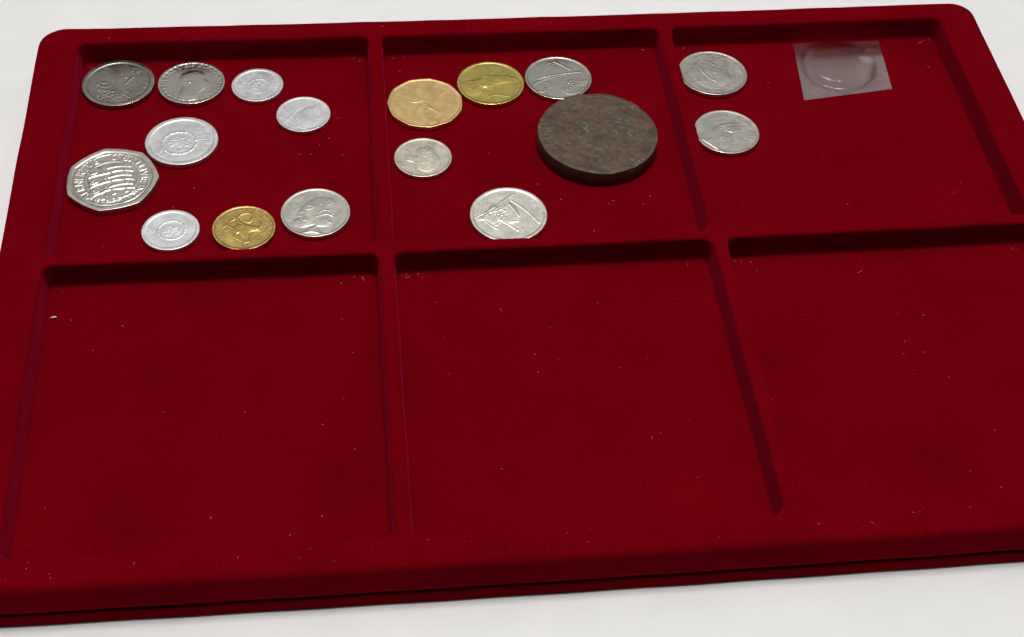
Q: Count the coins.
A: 17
